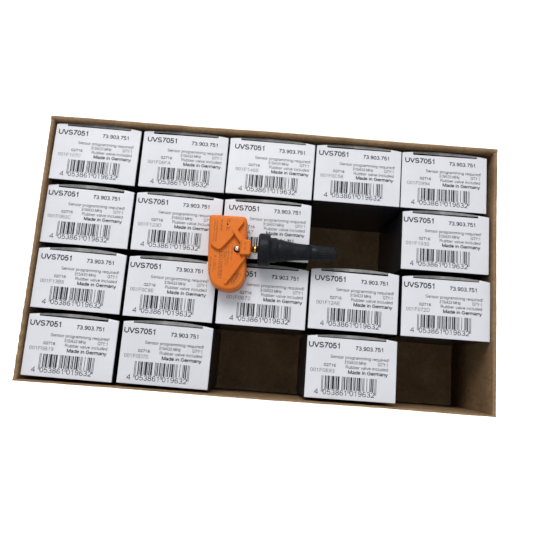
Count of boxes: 17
